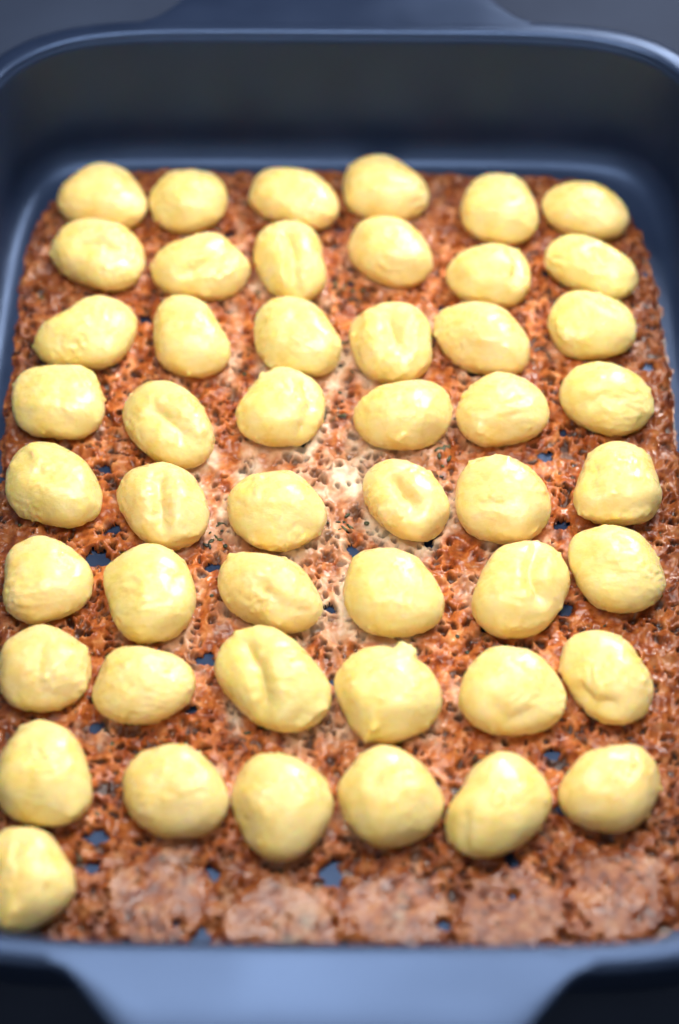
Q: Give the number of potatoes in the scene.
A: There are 49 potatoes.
